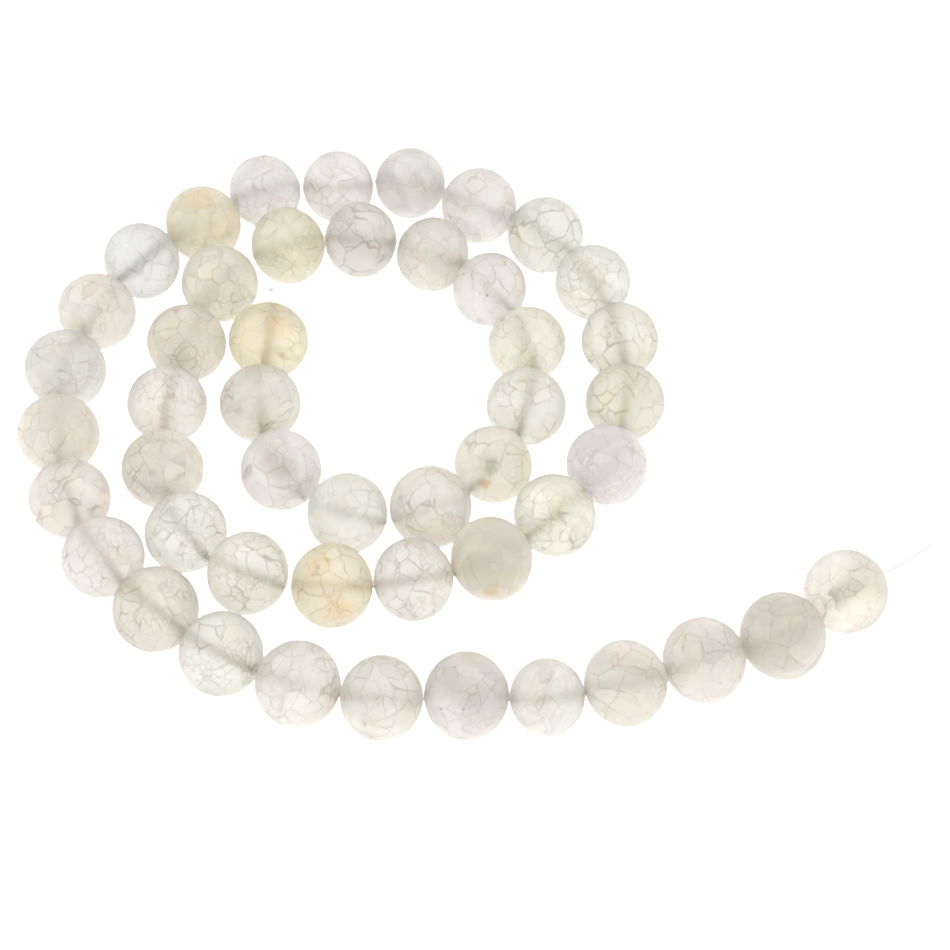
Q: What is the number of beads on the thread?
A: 48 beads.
